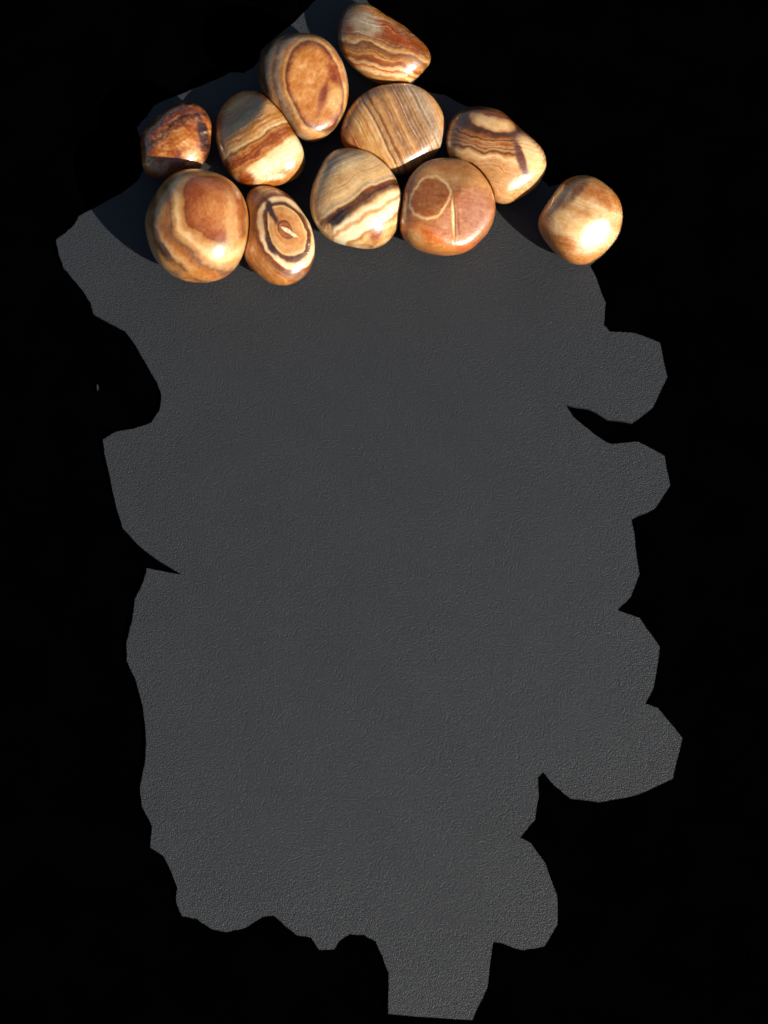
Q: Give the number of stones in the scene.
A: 11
